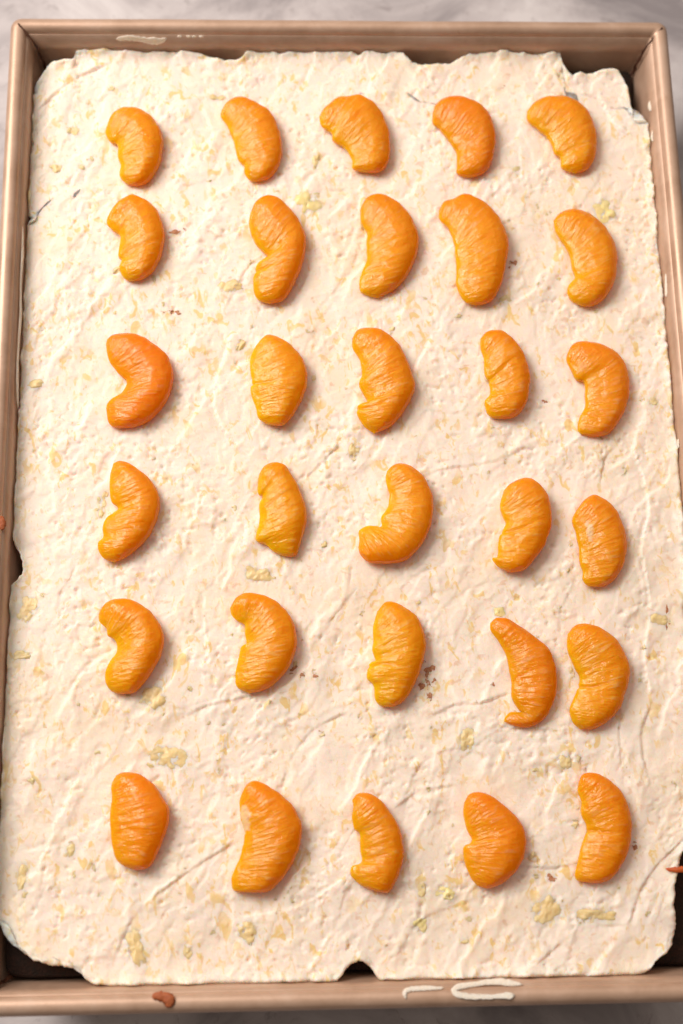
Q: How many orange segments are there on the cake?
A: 30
